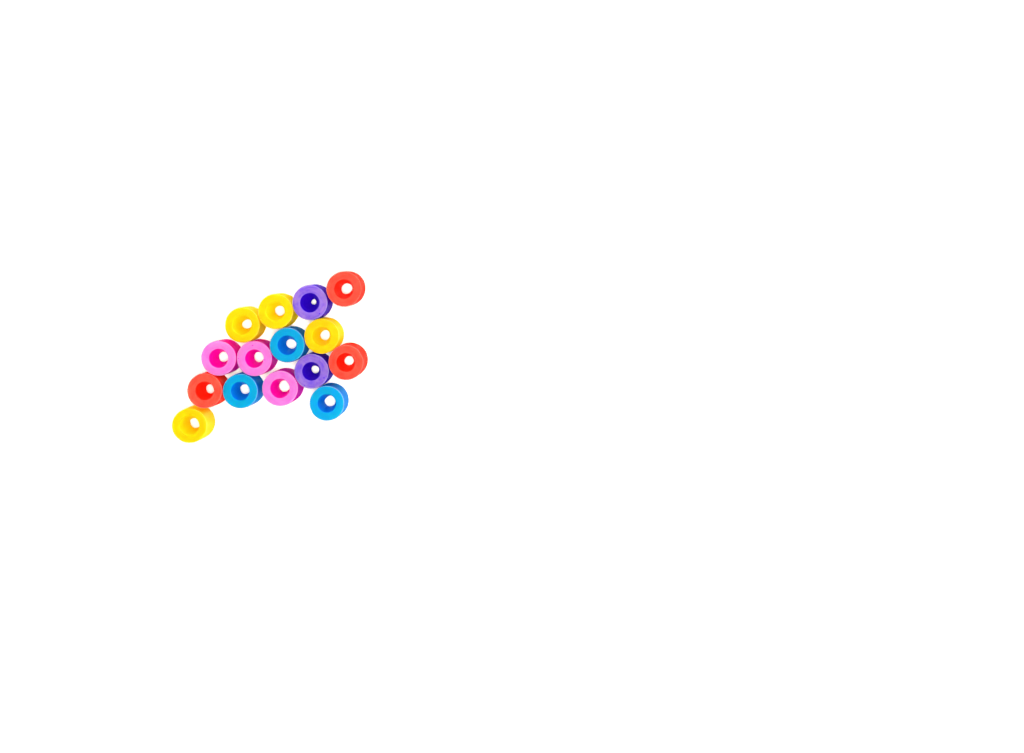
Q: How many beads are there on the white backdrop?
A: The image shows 15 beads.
